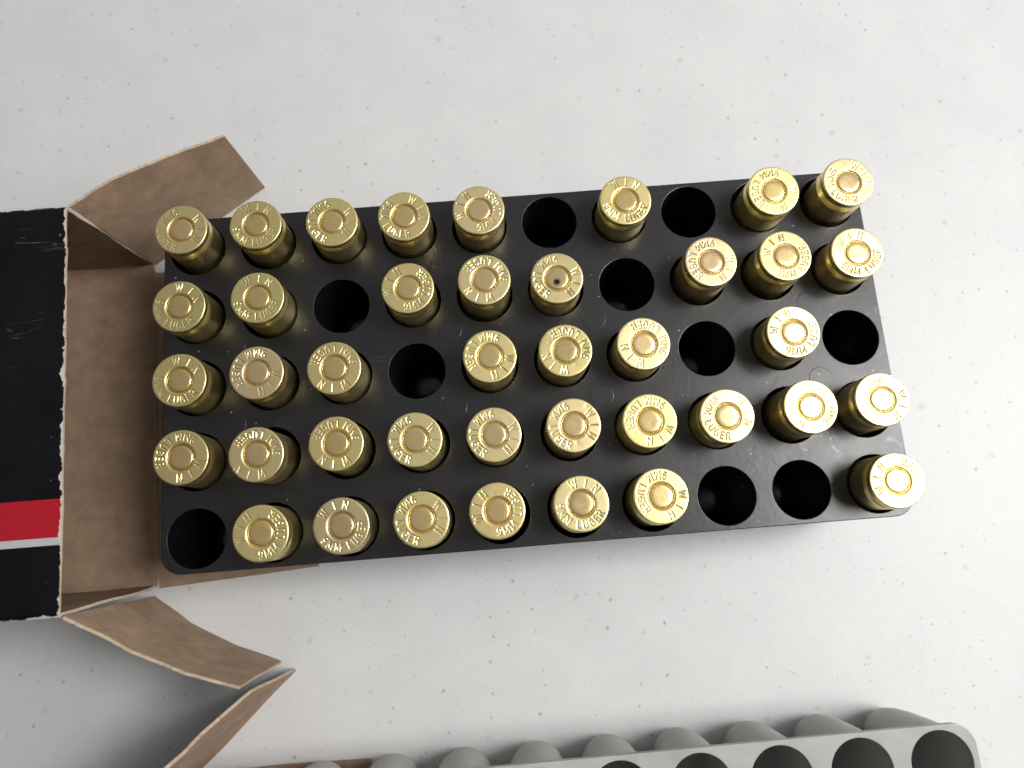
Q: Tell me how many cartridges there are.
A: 40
